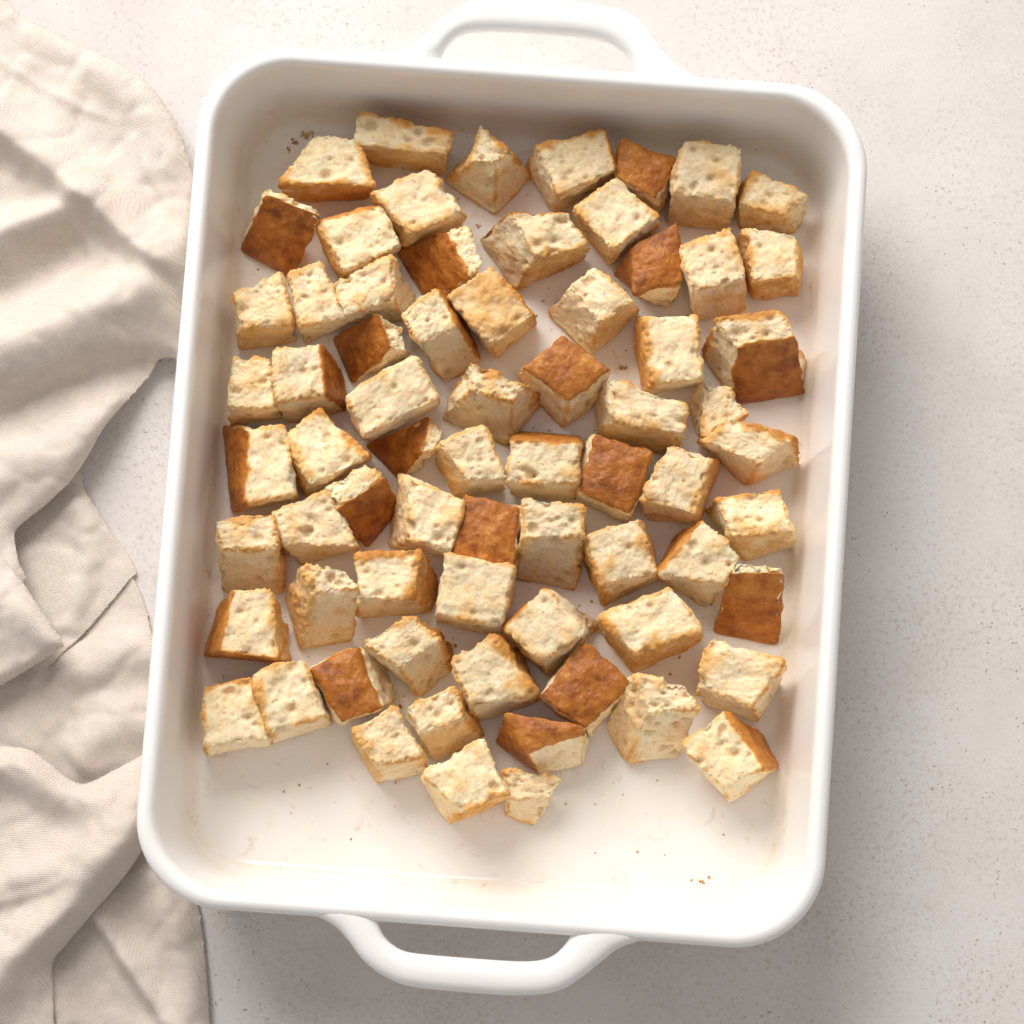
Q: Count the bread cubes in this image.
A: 70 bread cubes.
